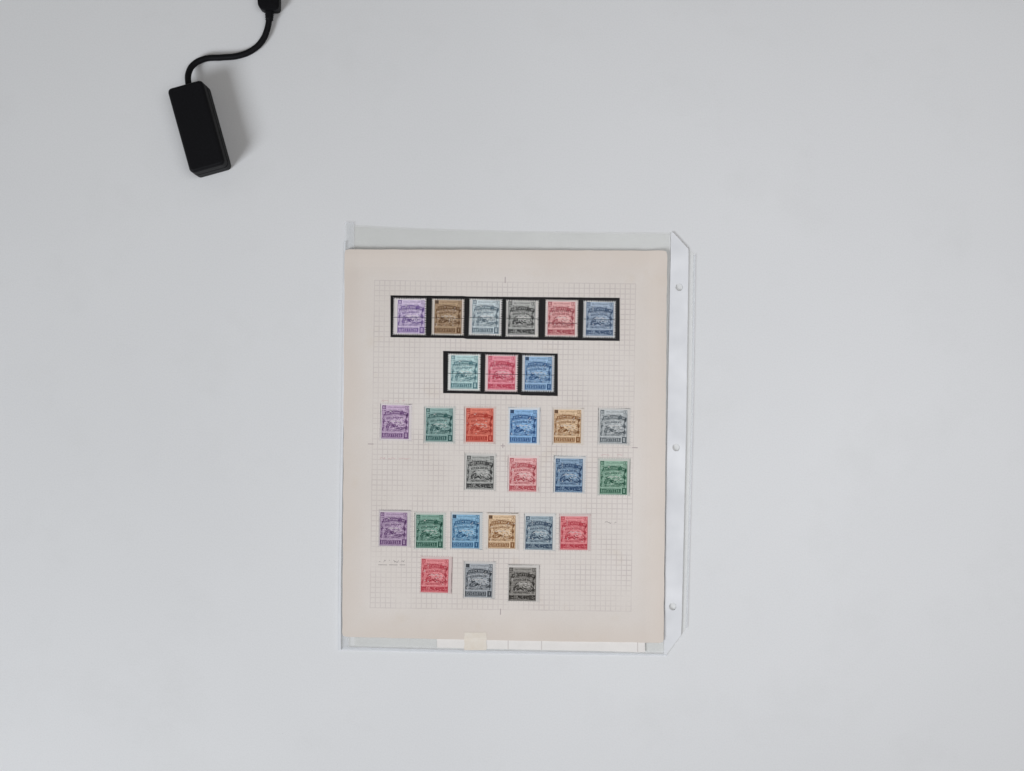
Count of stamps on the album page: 28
